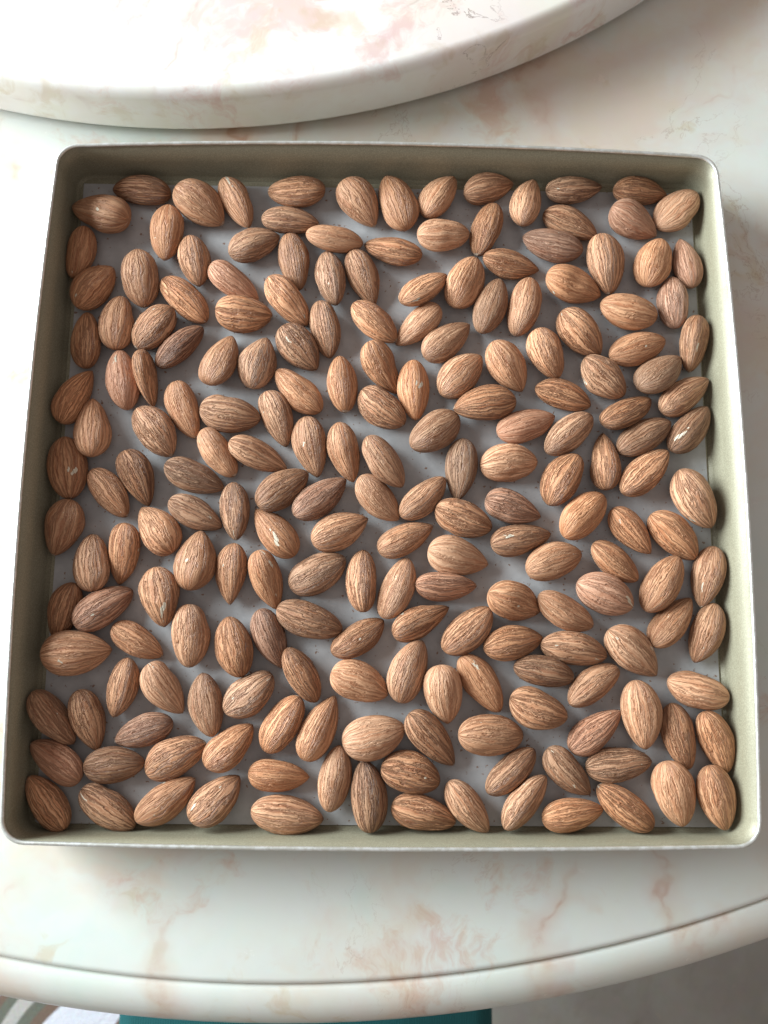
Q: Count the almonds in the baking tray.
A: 200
